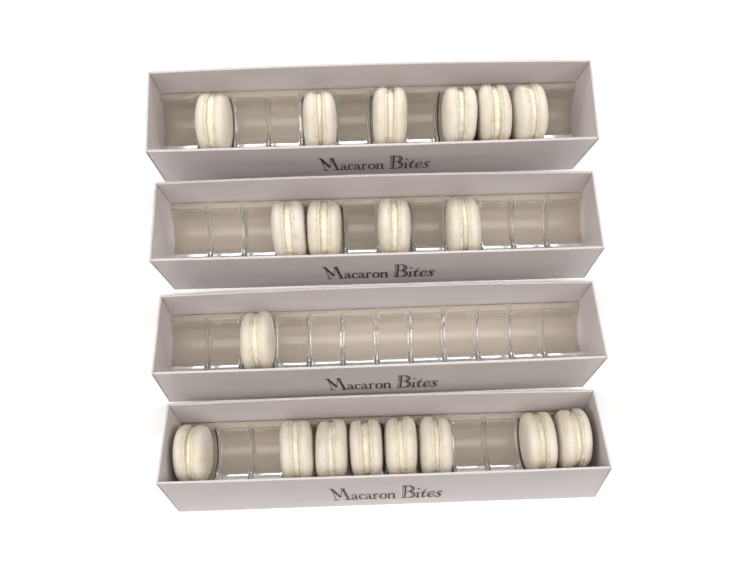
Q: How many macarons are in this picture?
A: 19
